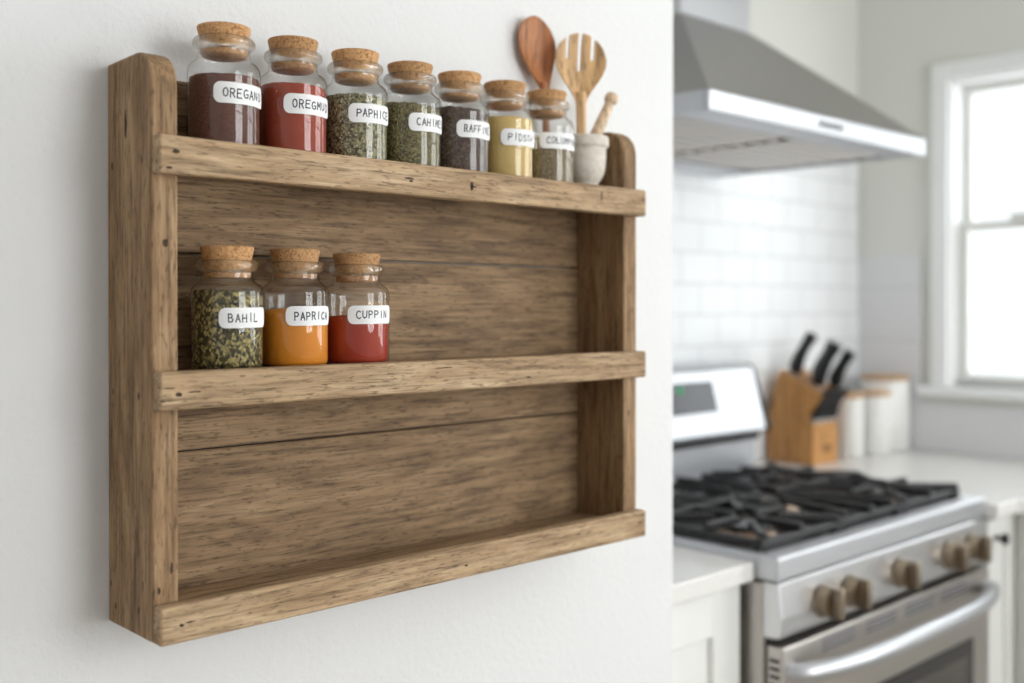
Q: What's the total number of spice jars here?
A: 10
